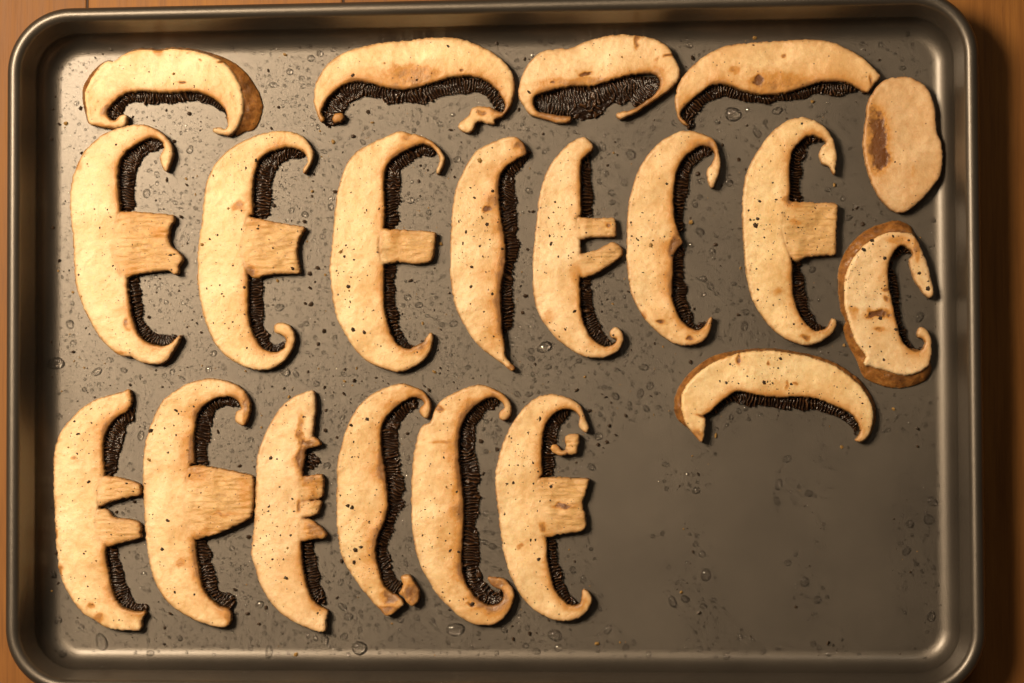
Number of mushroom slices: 20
